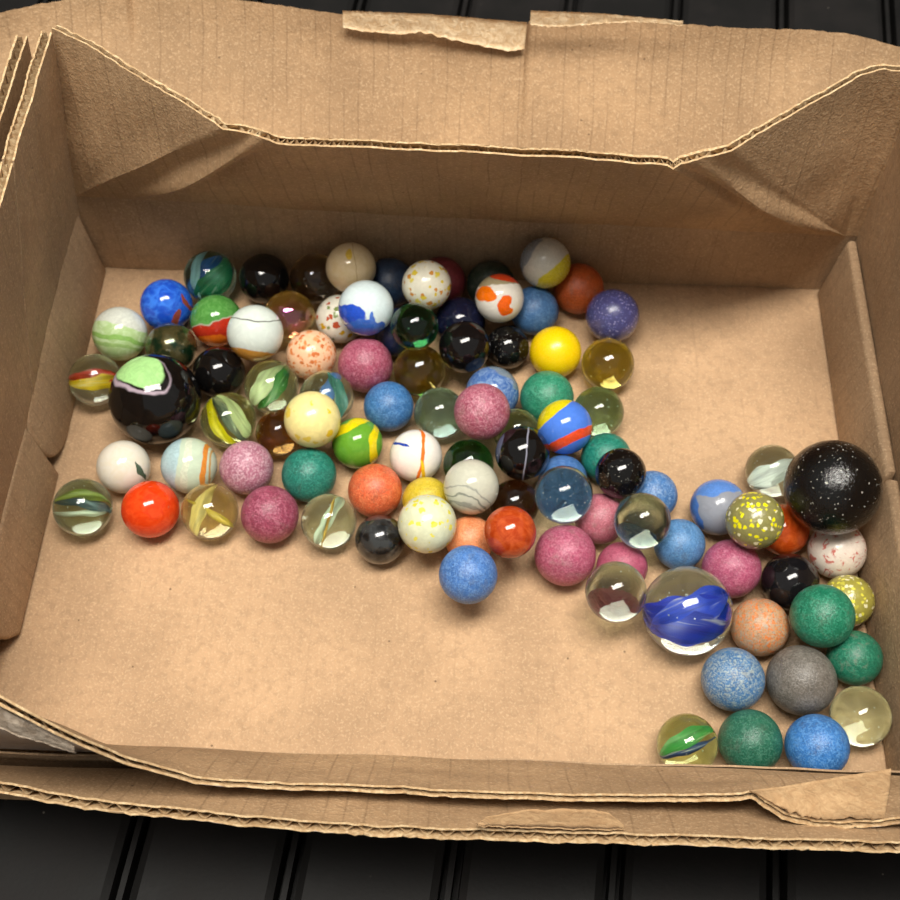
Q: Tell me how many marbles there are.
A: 99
